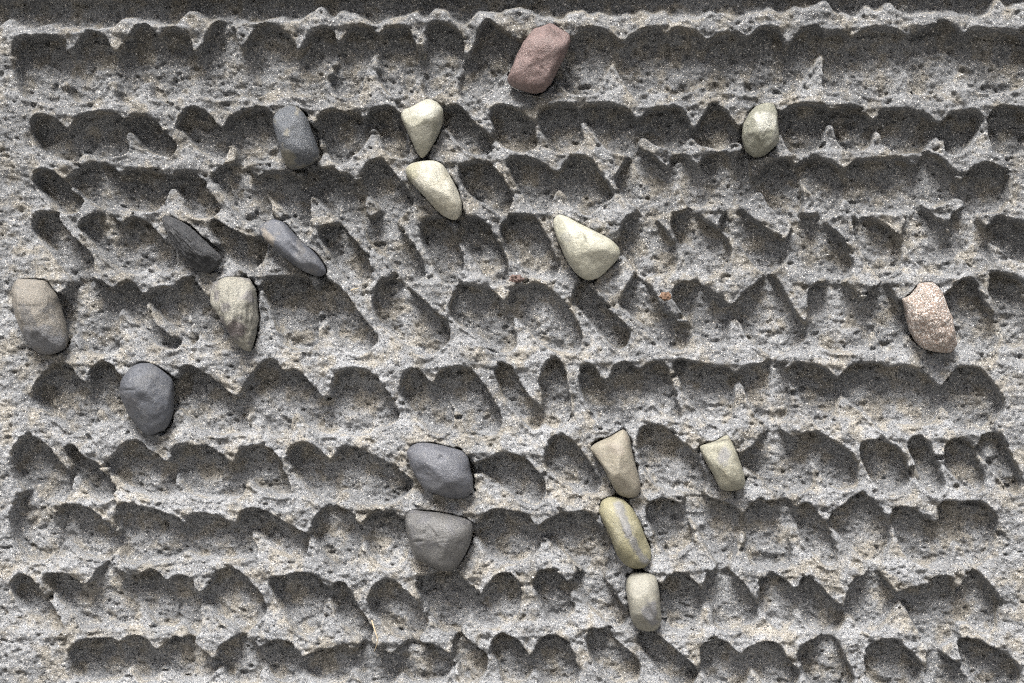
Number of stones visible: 18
